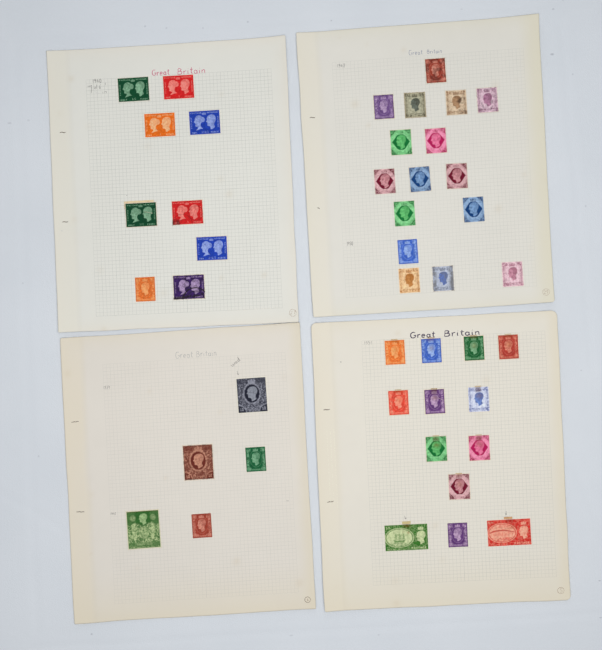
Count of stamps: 43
